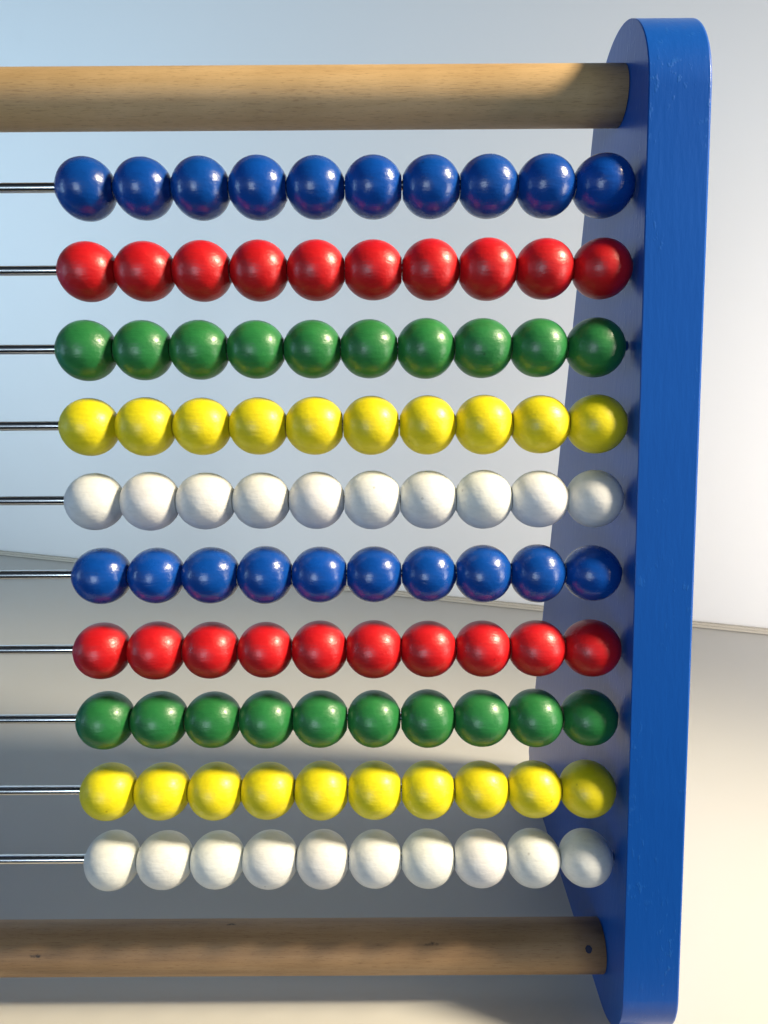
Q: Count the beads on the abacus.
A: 100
